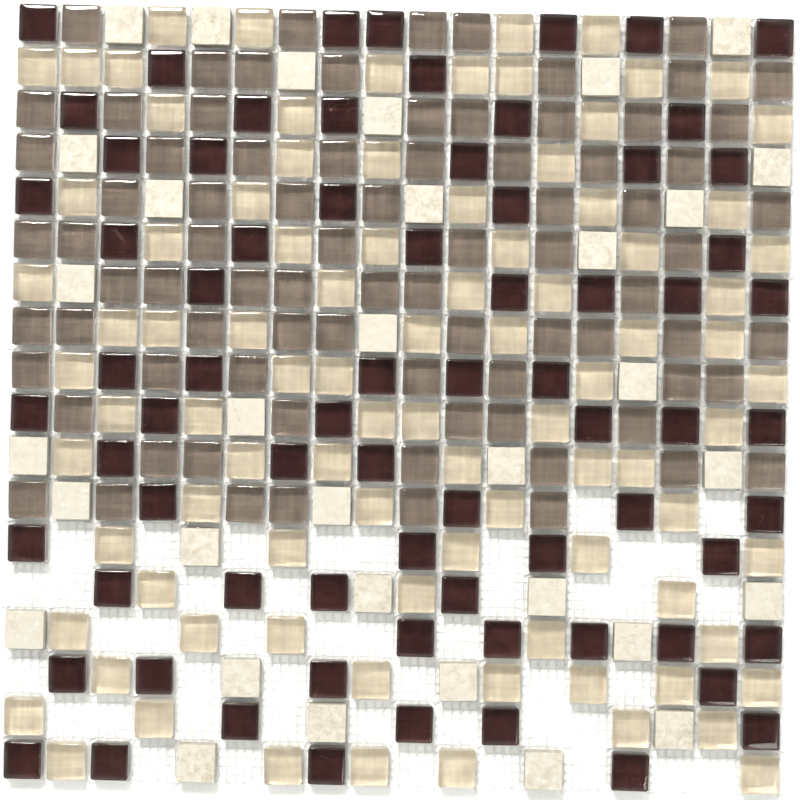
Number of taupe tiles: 82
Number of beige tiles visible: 91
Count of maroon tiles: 73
